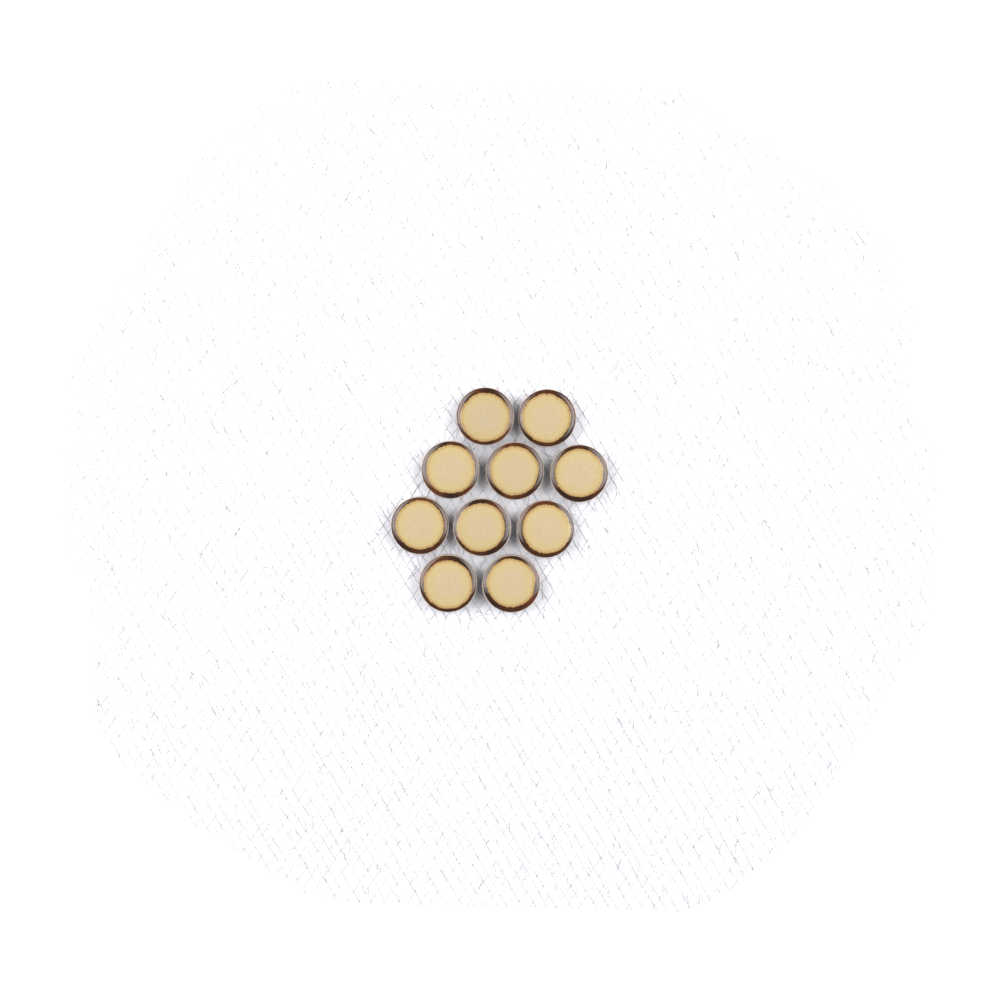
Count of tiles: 10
